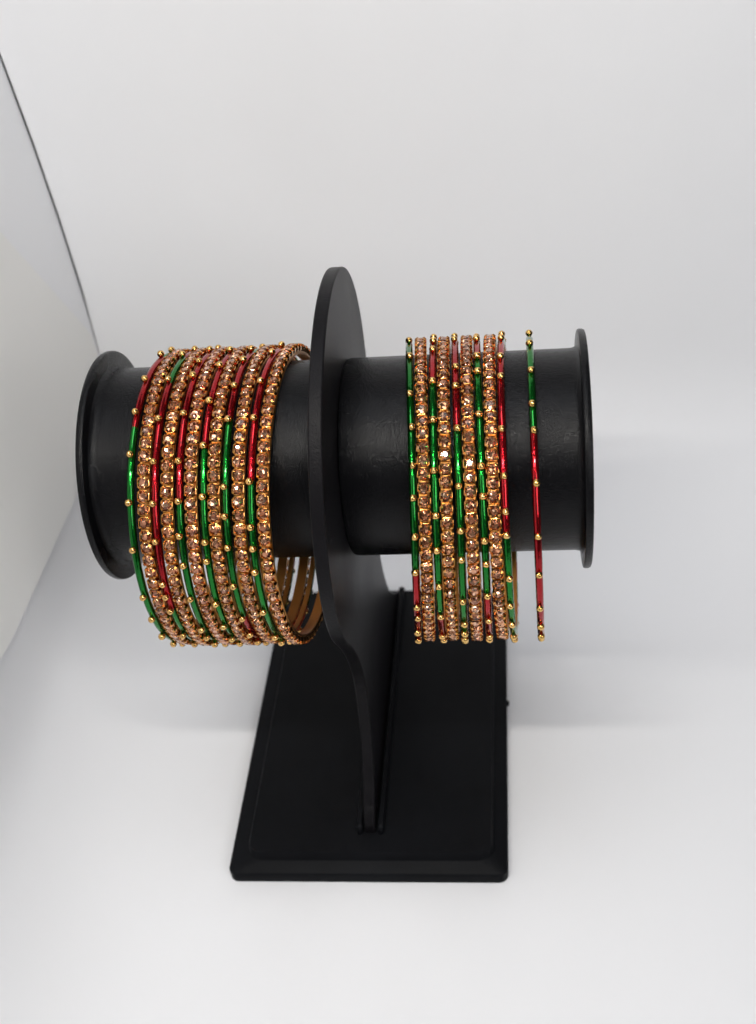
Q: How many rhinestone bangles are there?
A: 10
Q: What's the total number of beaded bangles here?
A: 12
